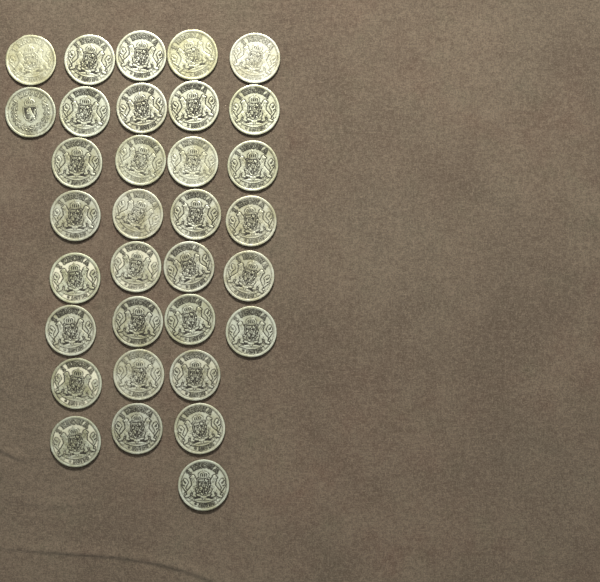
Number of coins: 33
